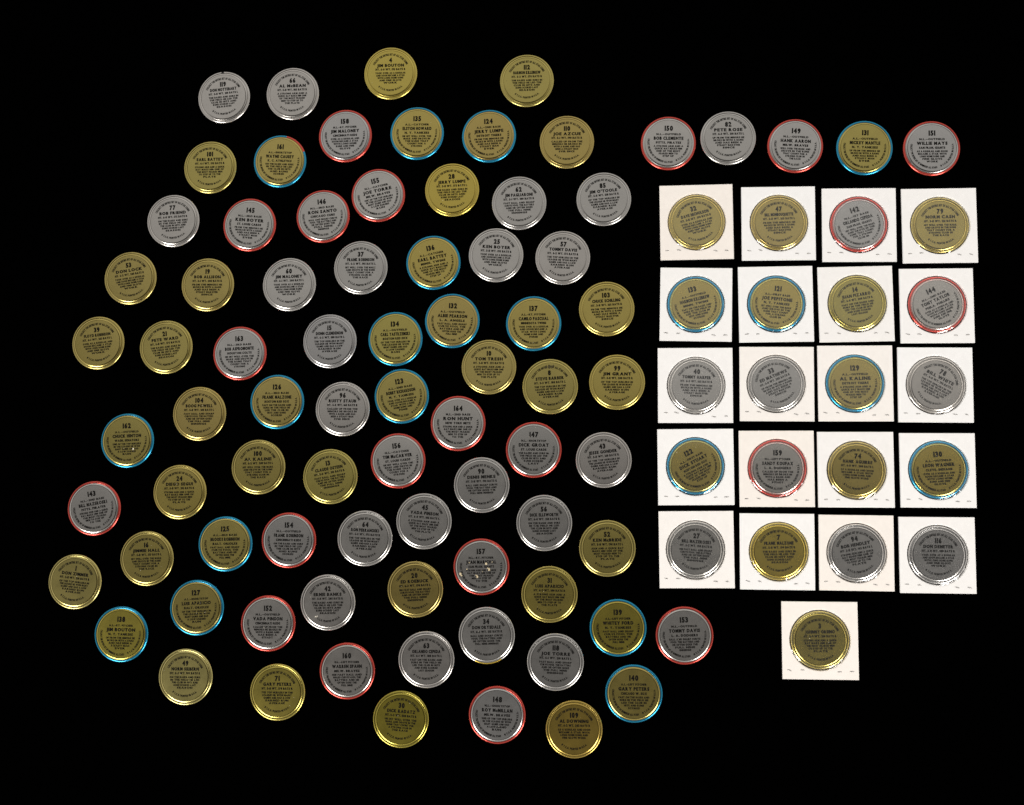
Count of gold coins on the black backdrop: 54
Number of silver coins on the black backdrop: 48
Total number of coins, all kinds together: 102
